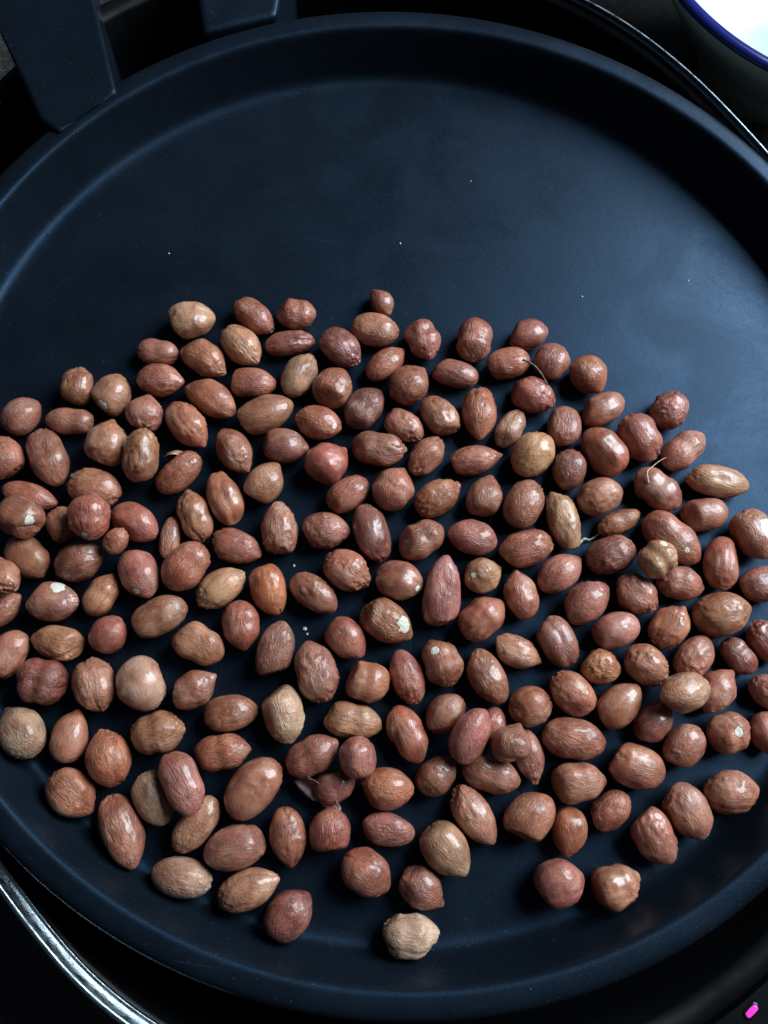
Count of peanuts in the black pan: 200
